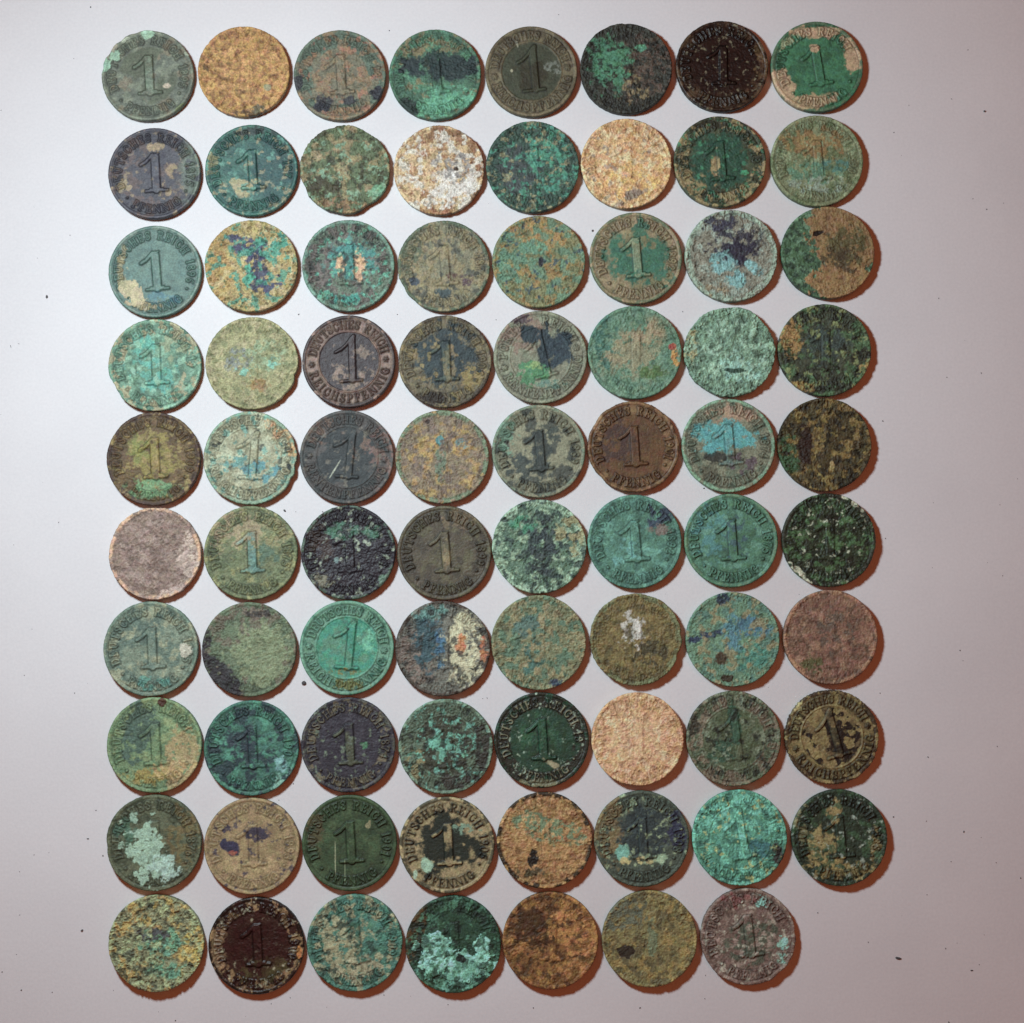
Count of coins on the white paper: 79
